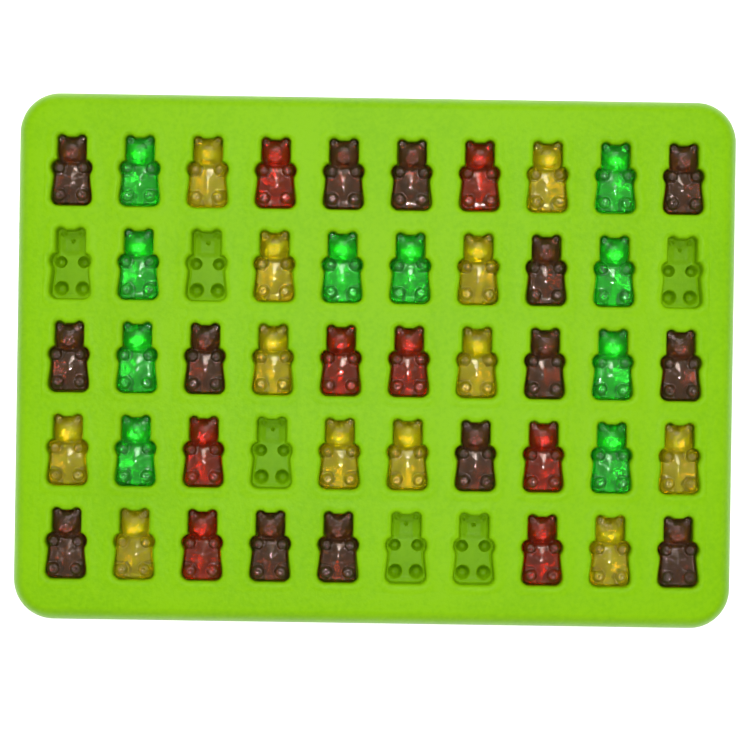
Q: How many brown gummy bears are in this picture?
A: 14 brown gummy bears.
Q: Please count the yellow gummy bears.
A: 12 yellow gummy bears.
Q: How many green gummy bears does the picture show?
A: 10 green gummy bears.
